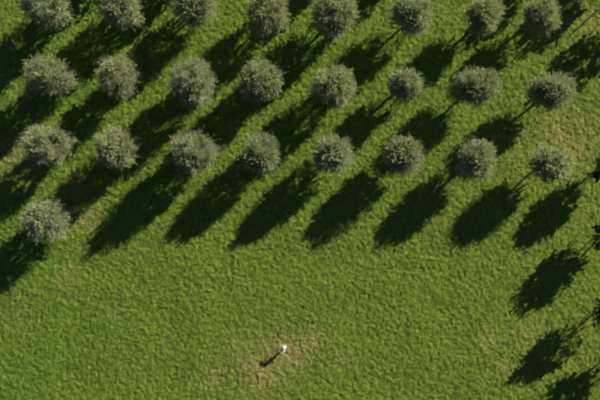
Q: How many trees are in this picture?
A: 25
